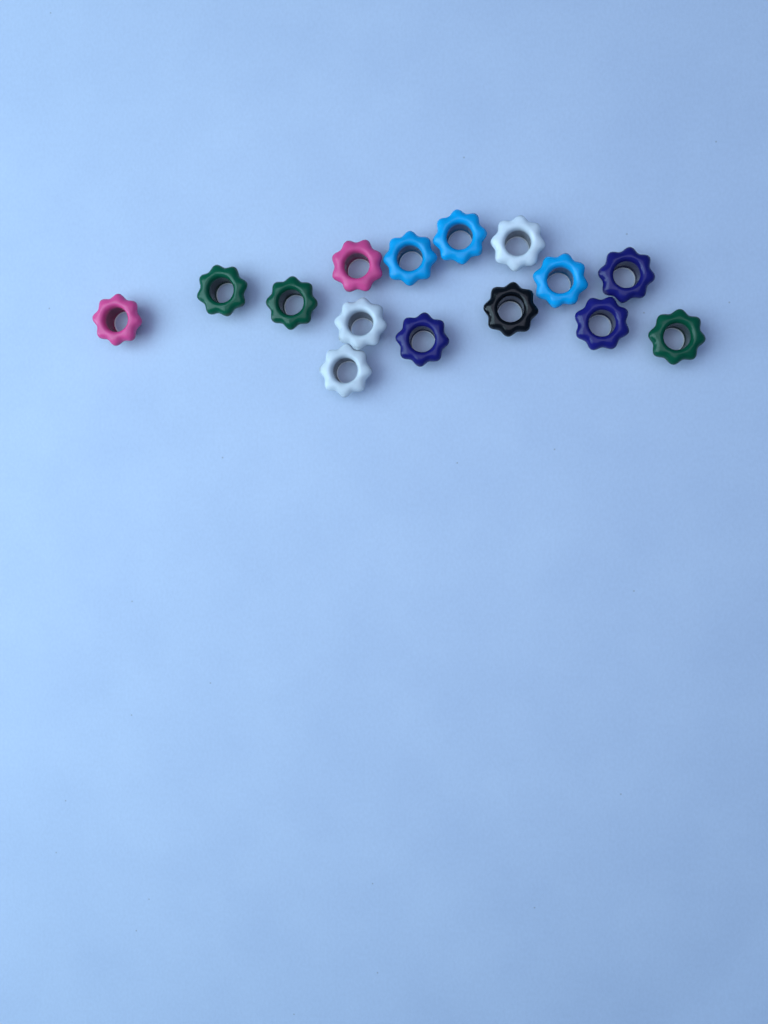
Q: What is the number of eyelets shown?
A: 15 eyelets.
